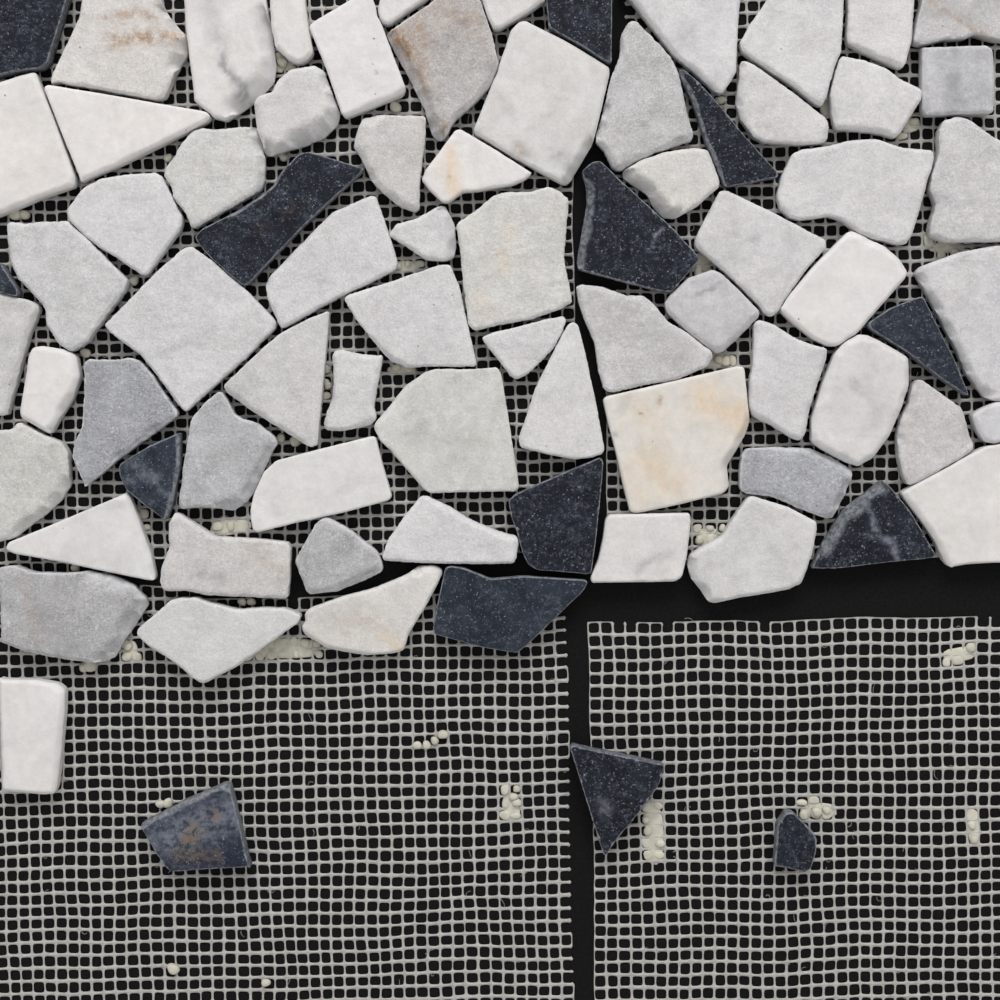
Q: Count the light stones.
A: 65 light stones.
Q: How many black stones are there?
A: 14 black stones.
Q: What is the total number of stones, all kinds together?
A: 79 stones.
